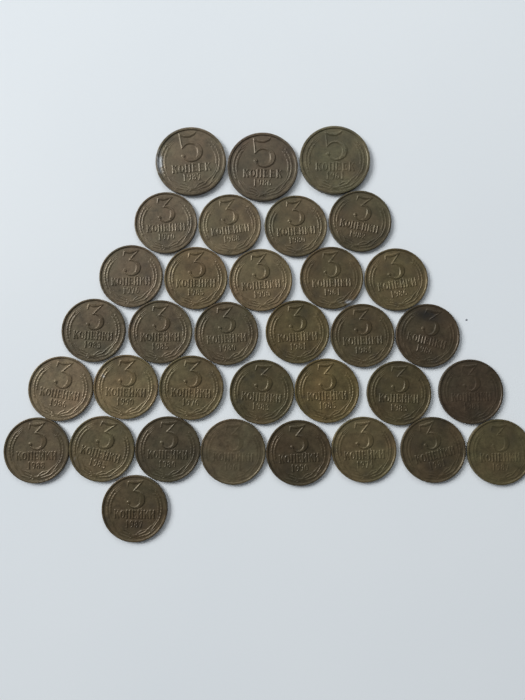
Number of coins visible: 34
